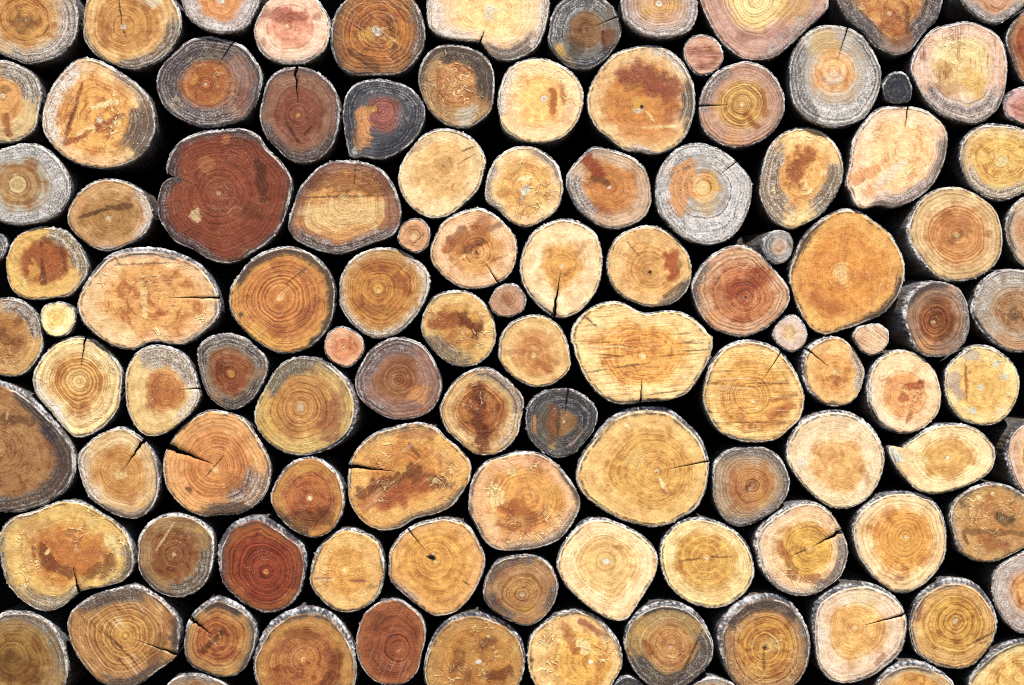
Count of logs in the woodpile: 112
